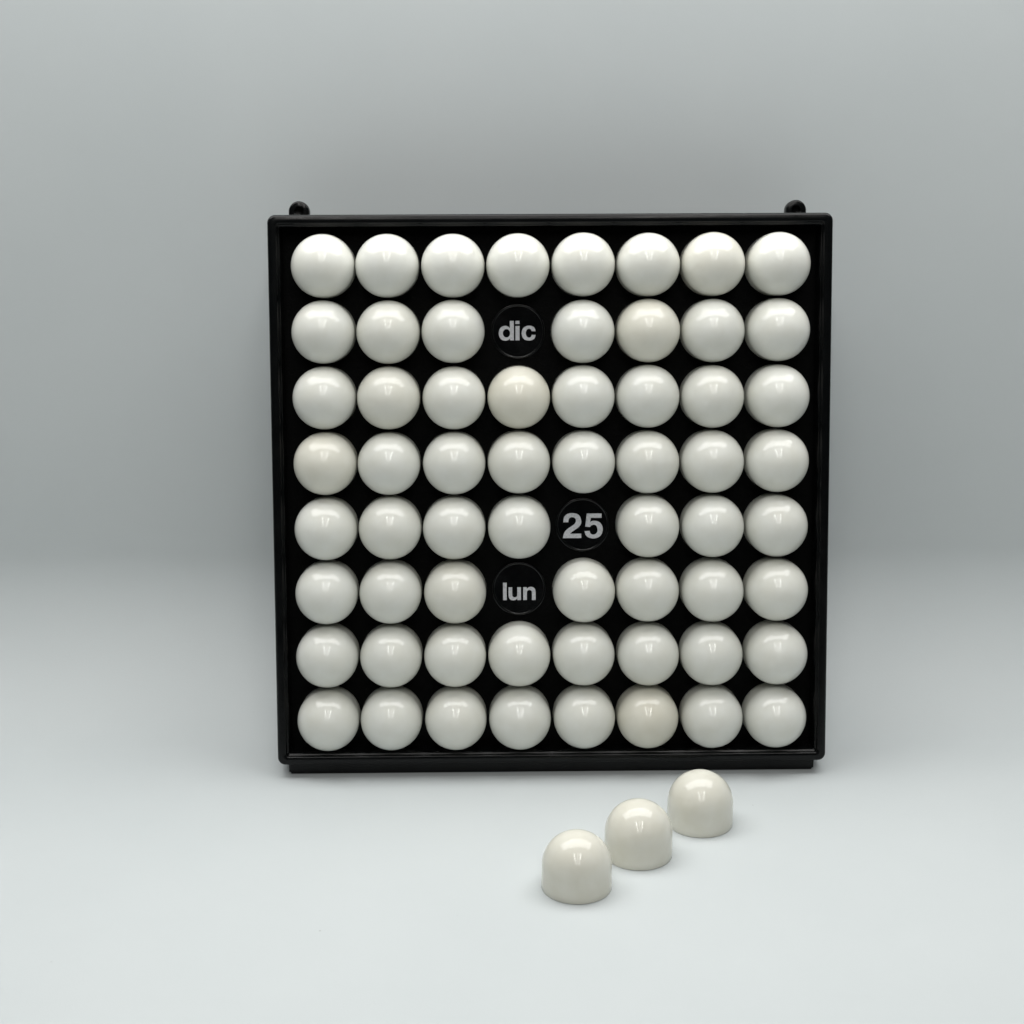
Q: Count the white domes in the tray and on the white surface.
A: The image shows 64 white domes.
